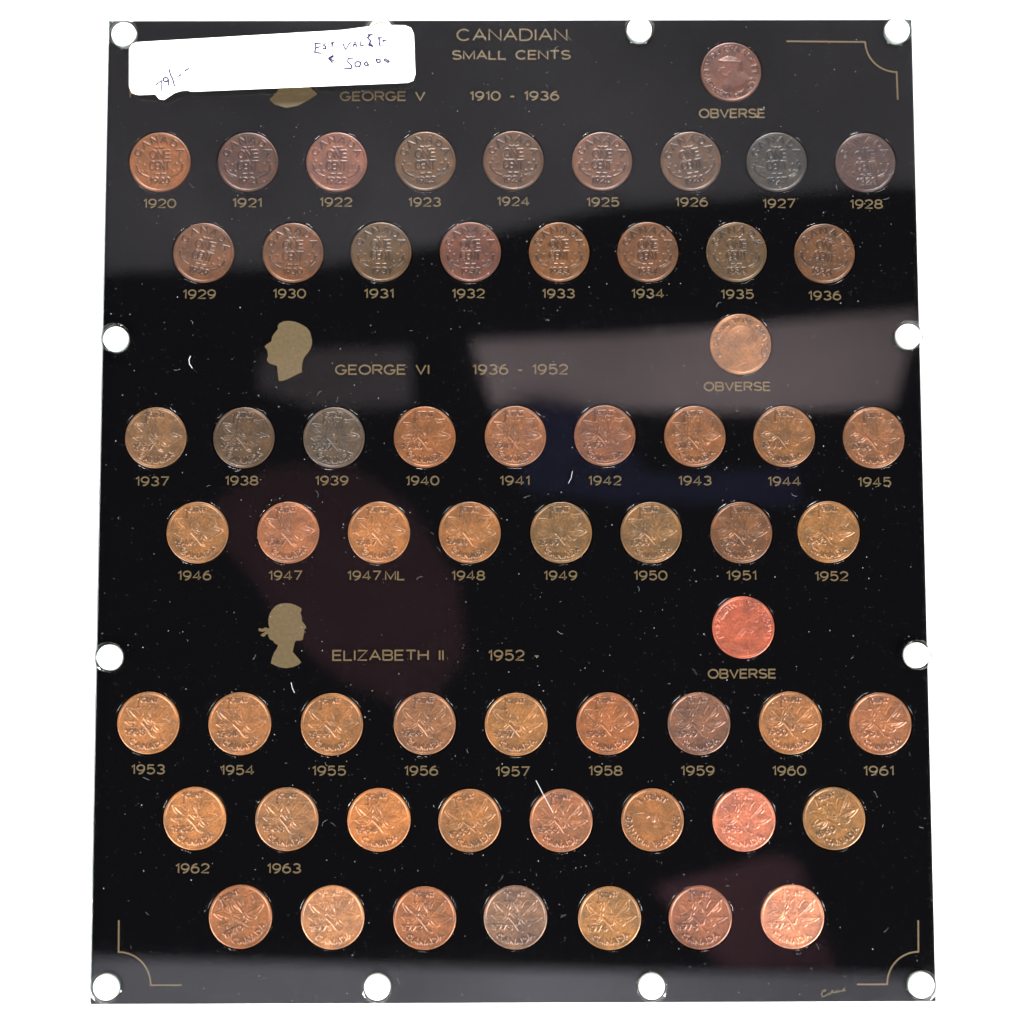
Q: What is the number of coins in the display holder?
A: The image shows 61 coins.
